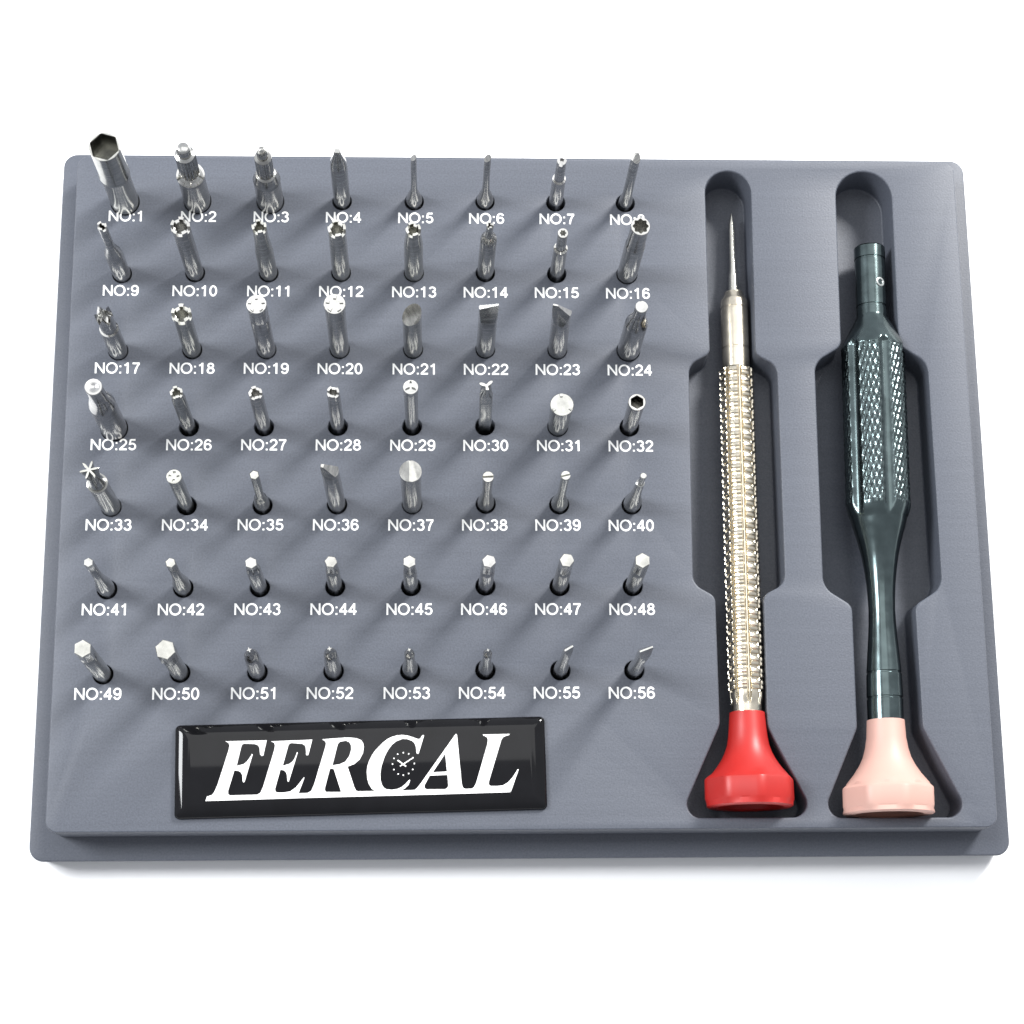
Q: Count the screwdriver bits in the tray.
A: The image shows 56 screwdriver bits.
